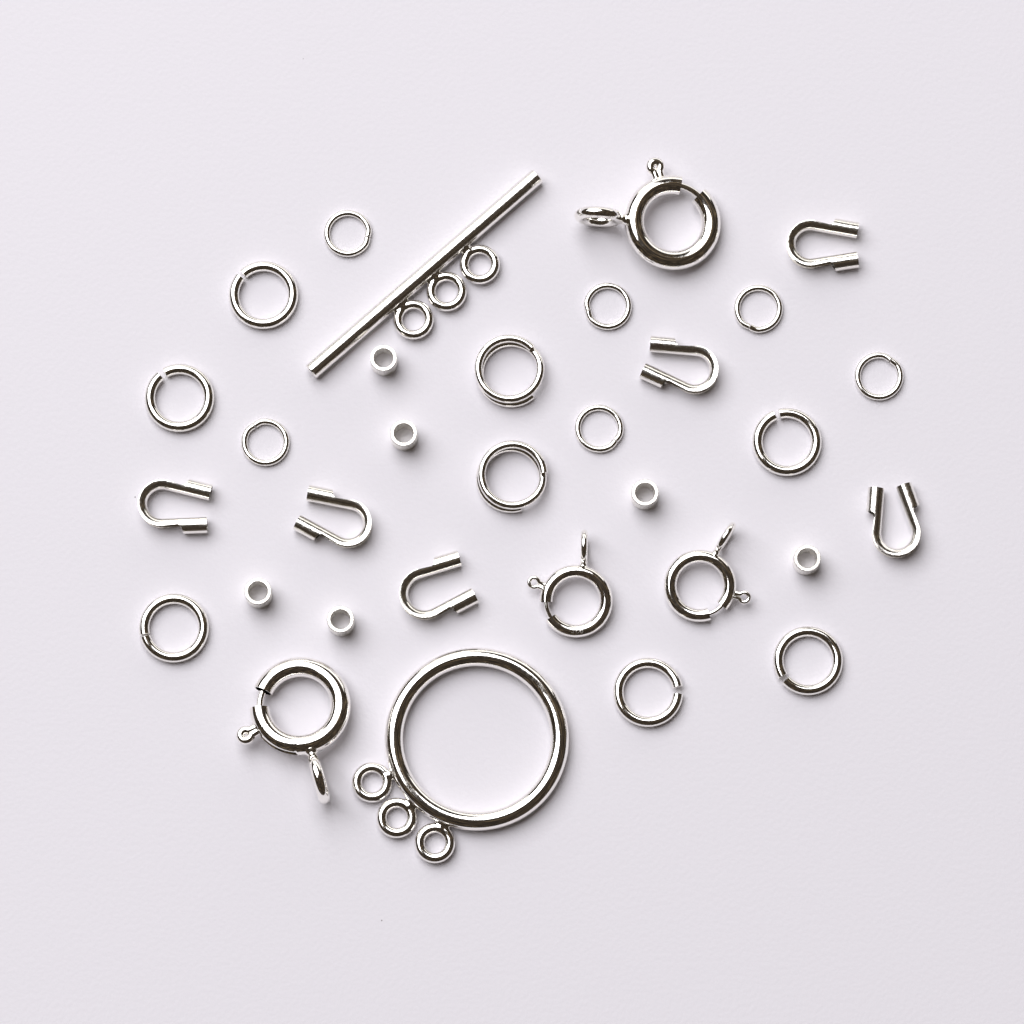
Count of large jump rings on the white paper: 6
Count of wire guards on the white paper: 6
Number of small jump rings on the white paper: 6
